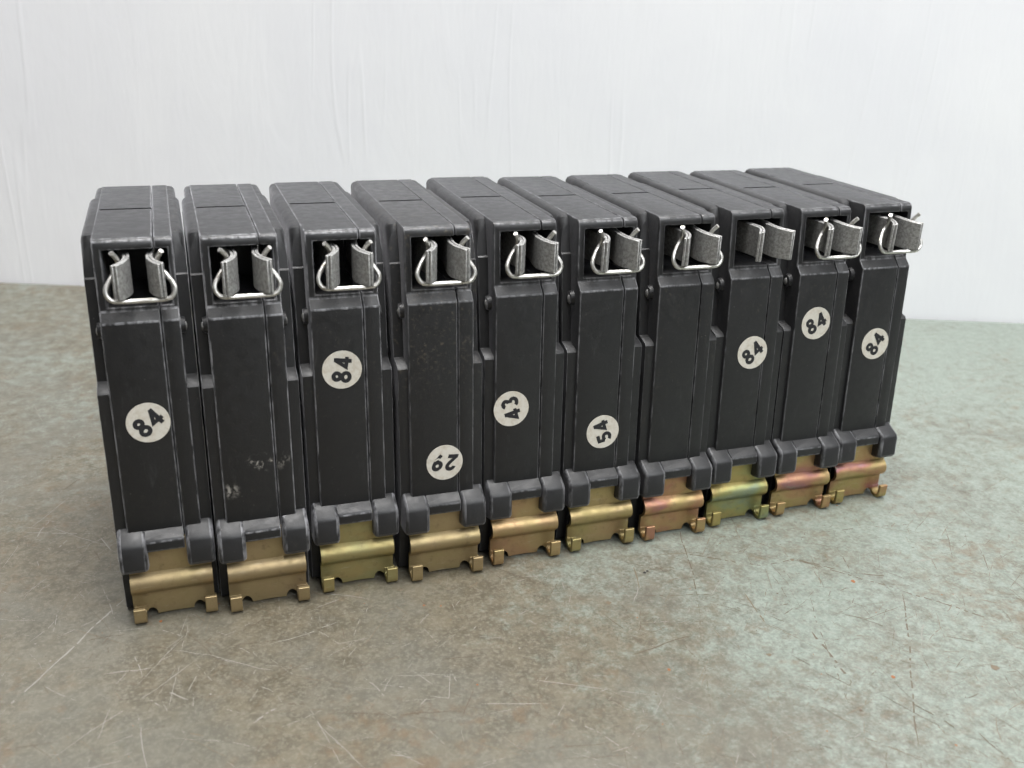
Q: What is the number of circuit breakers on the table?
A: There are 10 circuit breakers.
